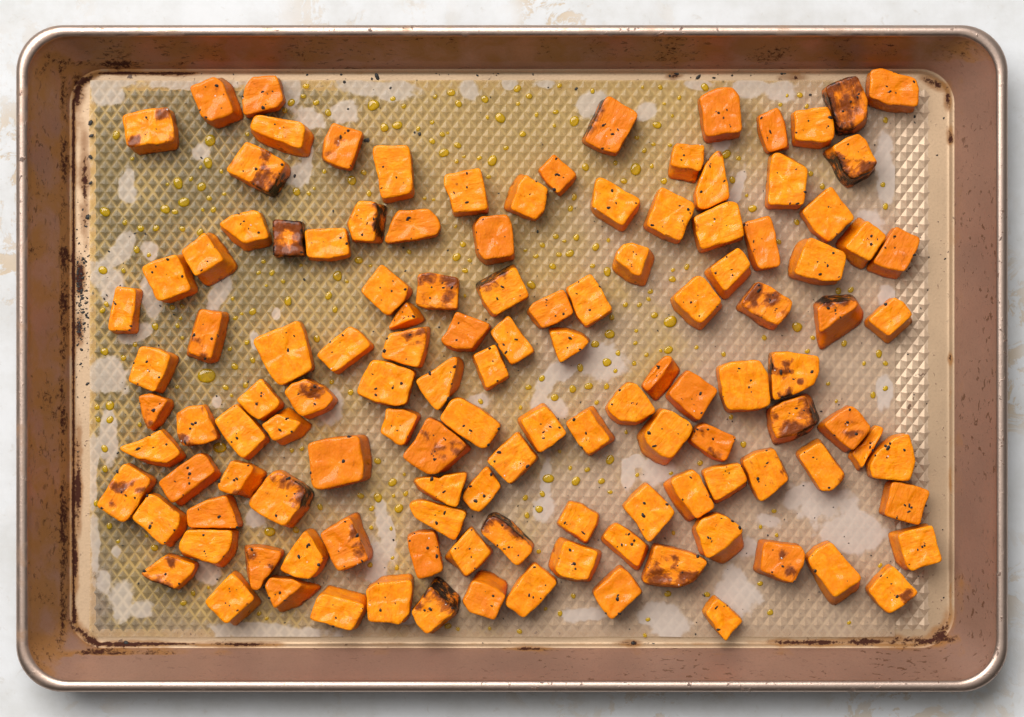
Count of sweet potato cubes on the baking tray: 126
